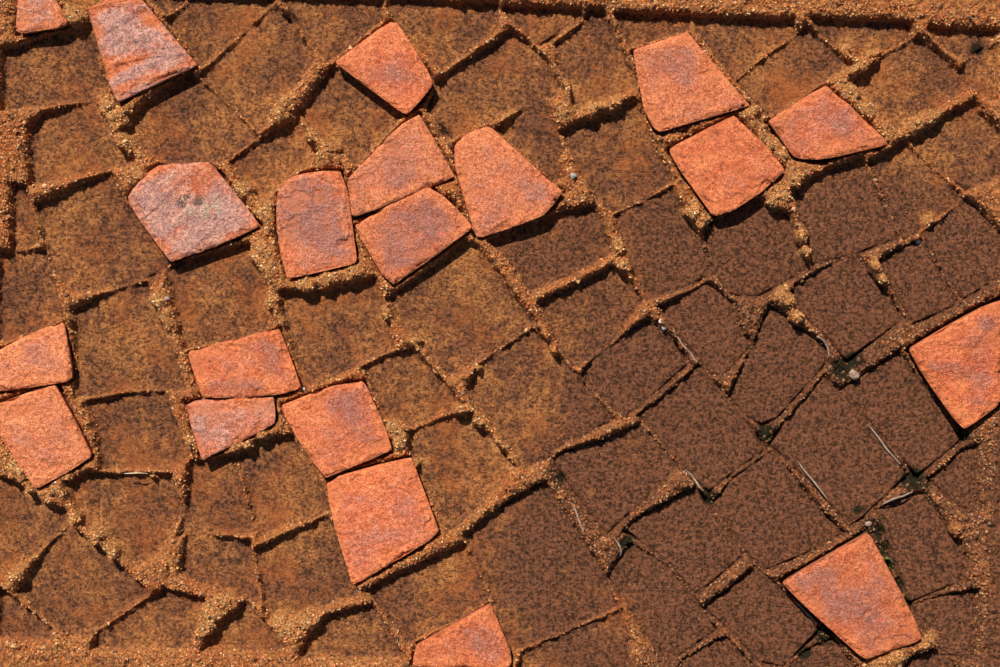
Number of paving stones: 20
